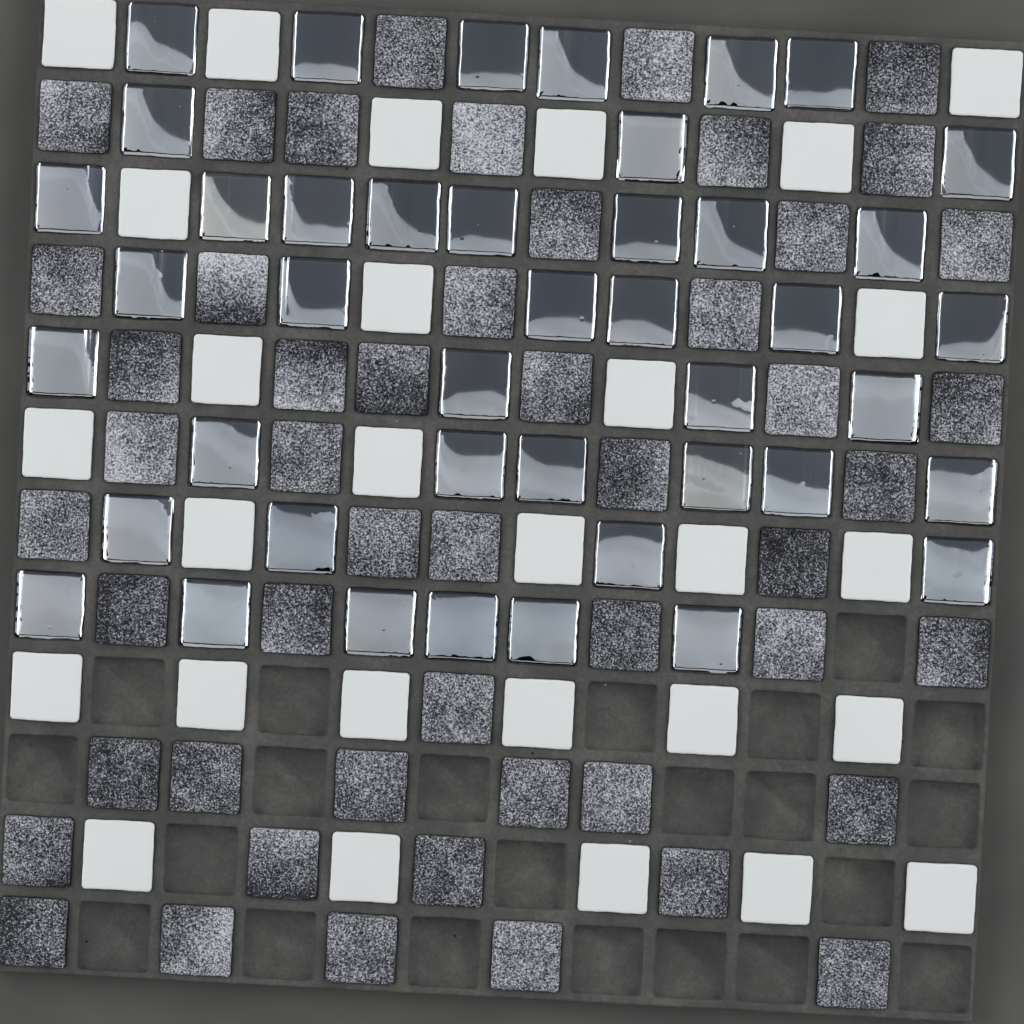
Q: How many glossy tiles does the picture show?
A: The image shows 43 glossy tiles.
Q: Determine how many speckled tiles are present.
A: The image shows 51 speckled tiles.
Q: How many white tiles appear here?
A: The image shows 28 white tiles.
